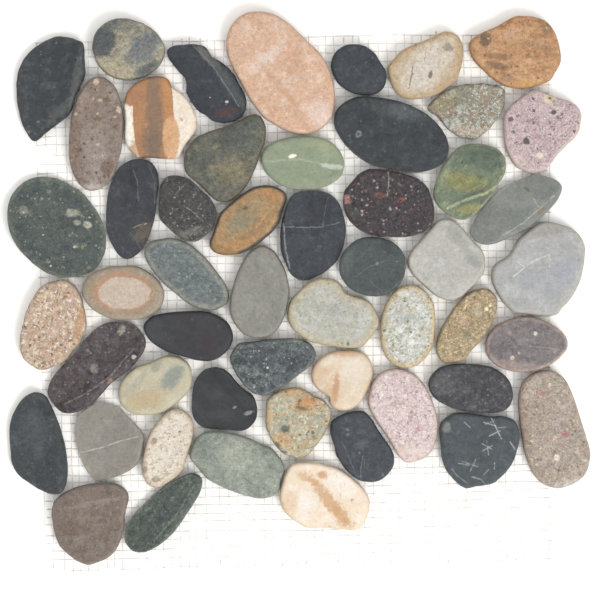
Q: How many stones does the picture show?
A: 52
